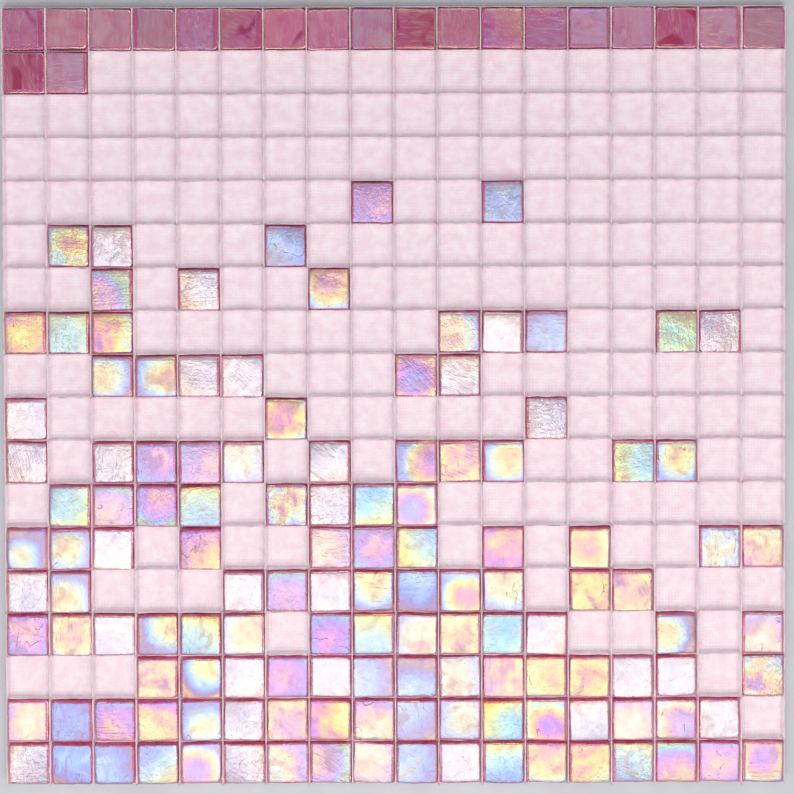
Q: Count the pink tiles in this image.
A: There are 20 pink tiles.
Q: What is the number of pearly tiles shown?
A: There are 129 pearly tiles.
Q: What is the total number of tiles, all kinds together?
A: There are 149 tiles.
